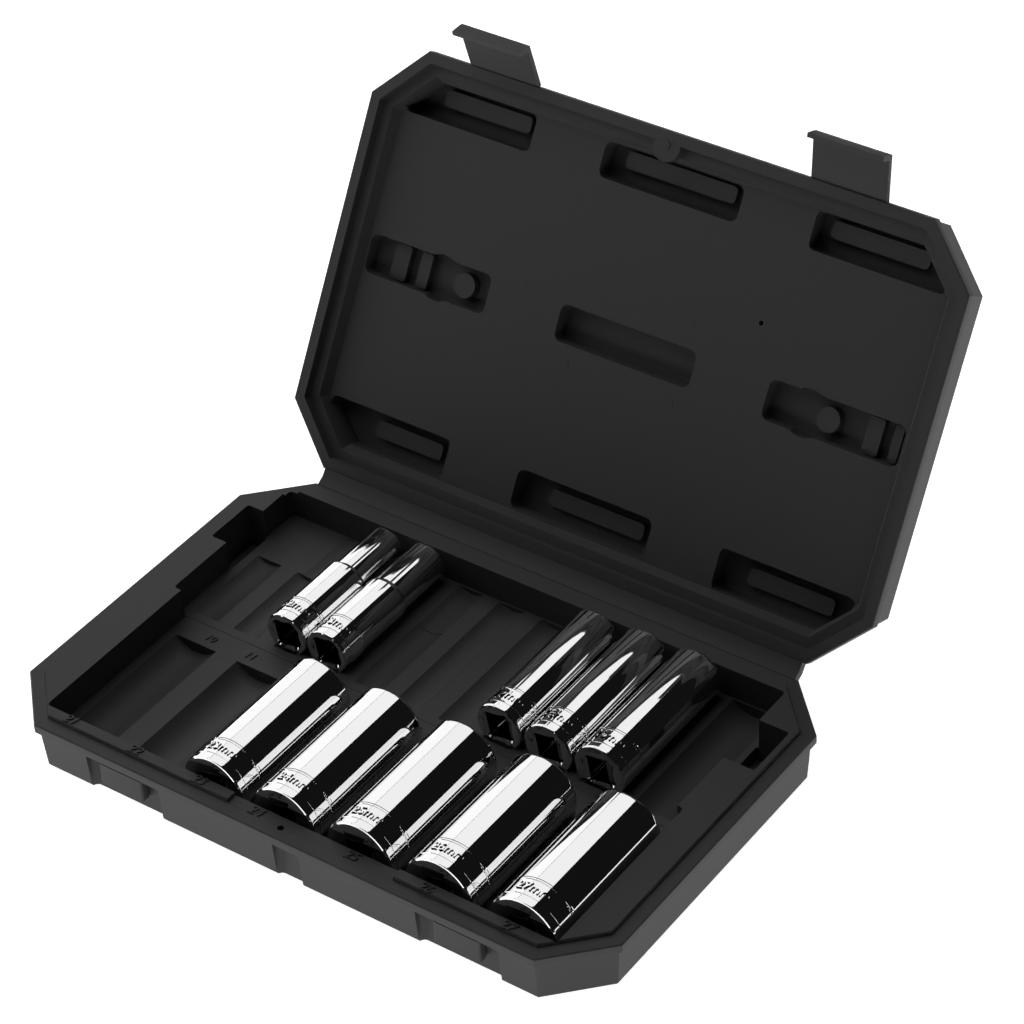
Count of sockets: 10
